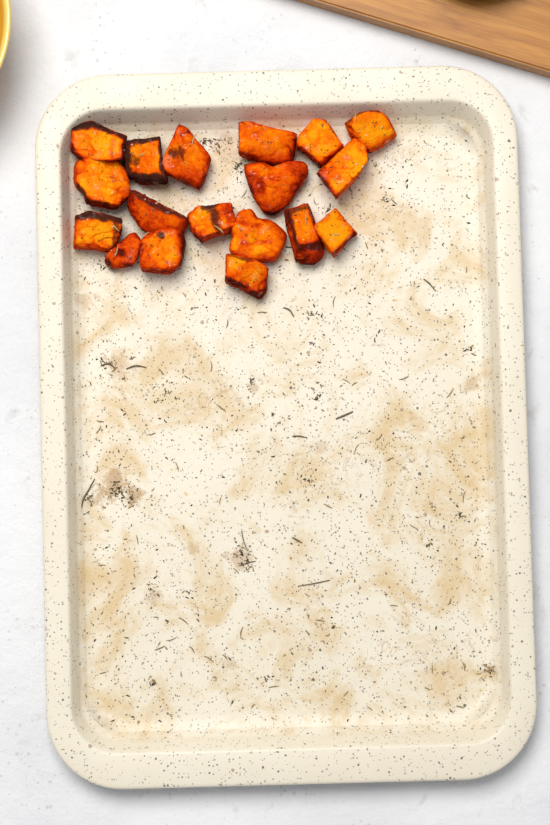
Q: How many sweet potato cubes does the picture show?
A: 18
